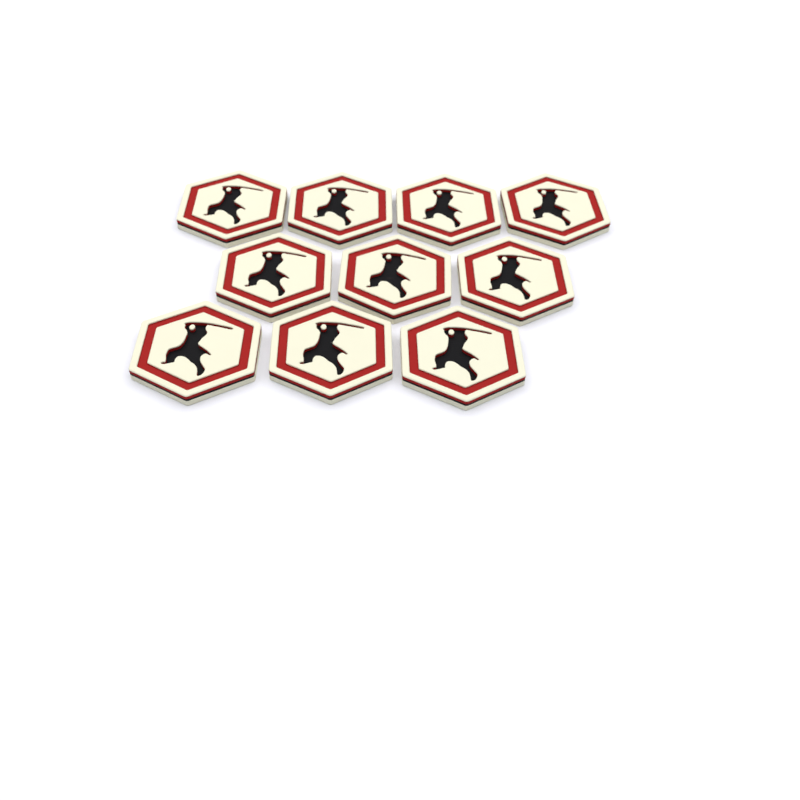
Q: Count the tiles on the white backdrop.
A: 10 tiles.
